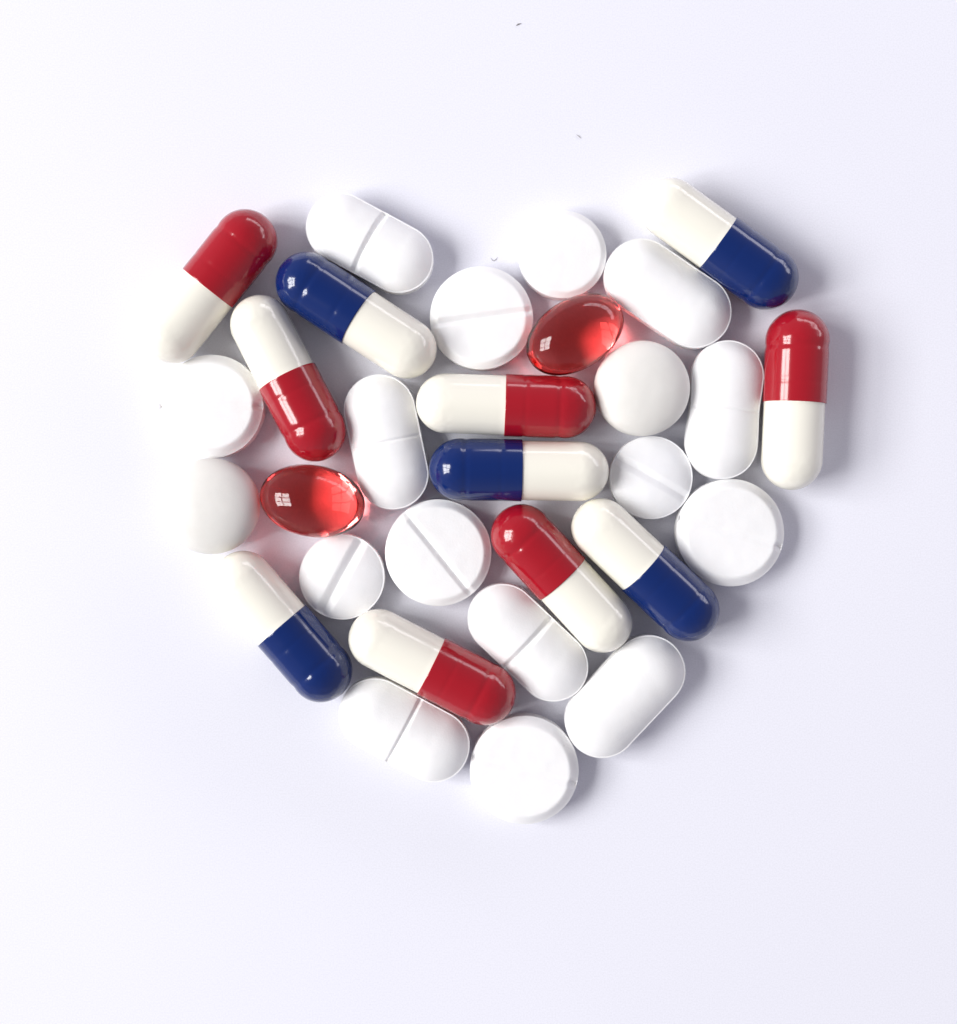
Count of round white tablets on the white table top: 10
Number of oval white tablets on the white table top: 7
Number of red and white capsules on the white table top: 6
